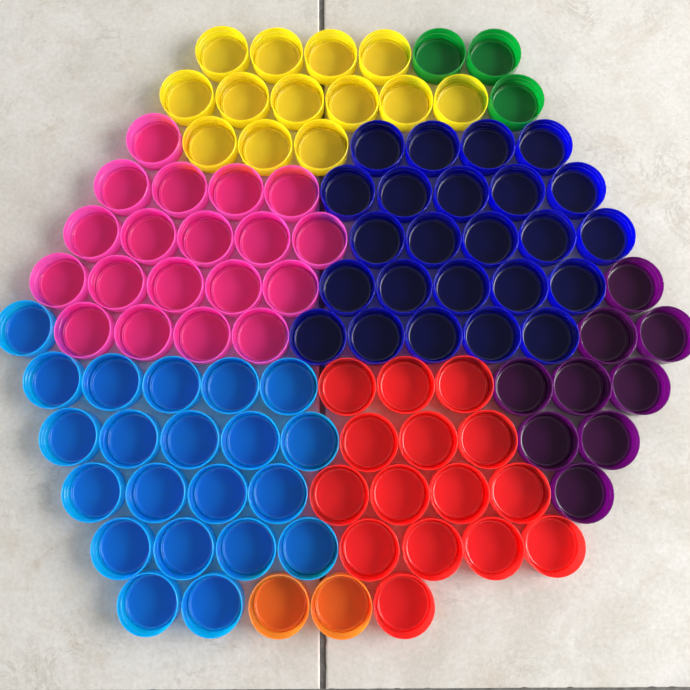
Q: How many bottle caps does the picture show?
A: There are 106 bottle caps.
